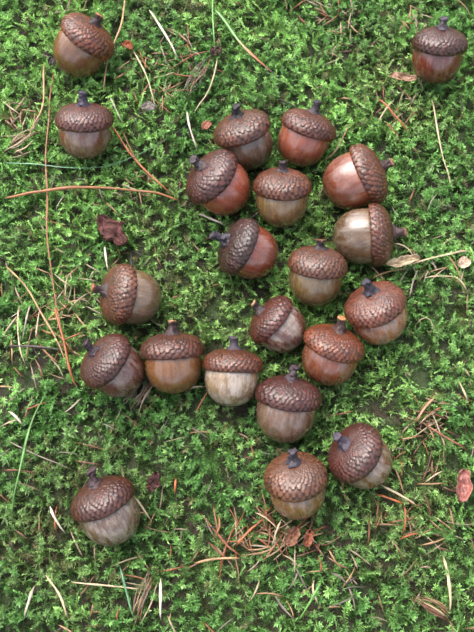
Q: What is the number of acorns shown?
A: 22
